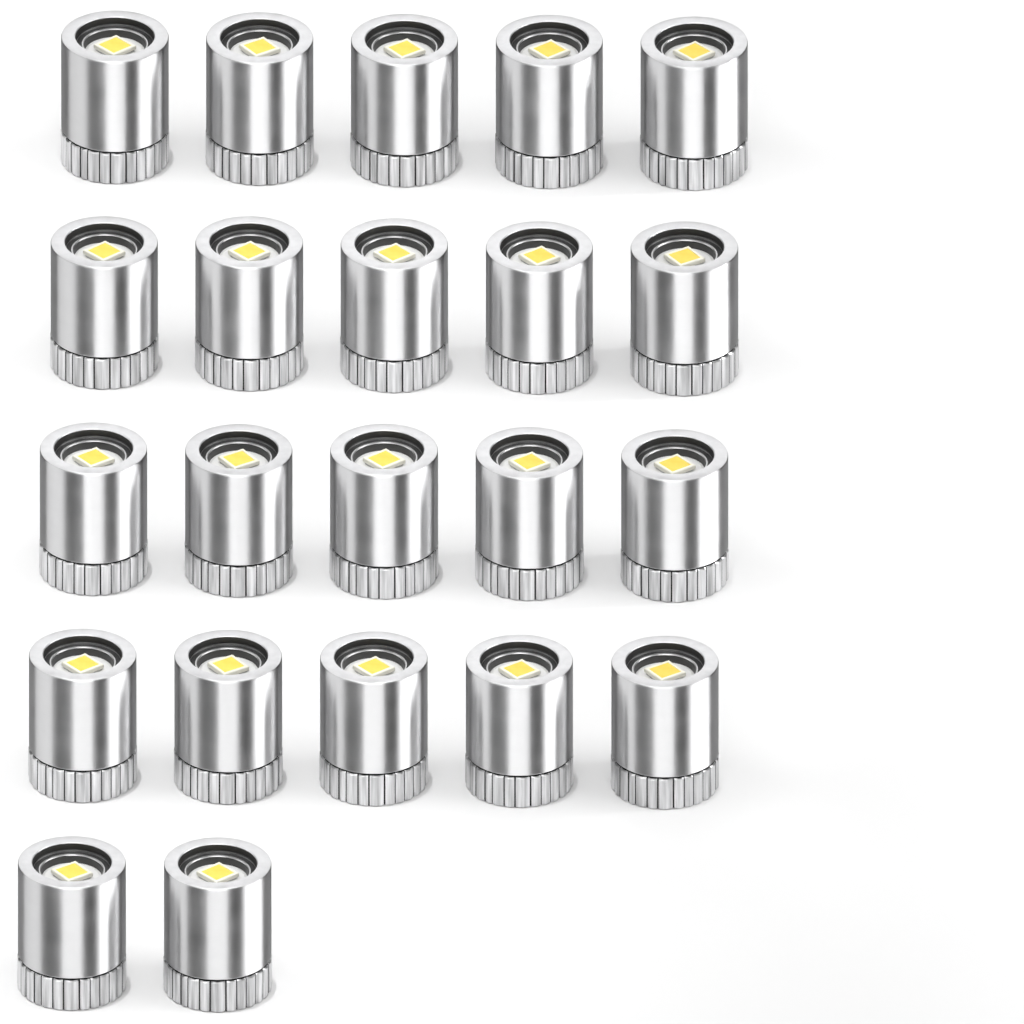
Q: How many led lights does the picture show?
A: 22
